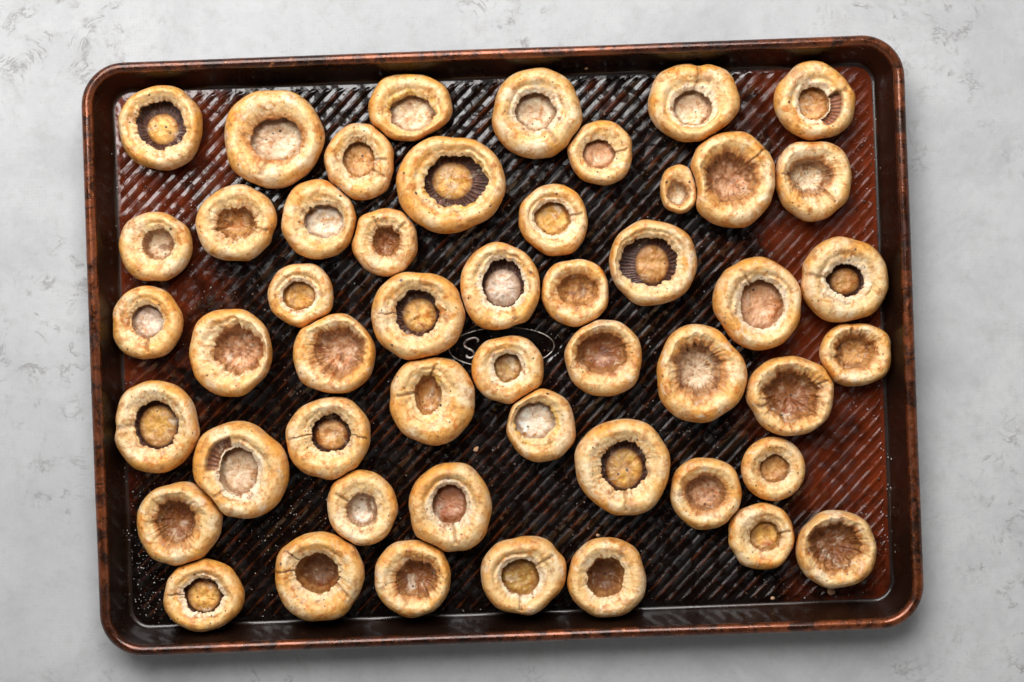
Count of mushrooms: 50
